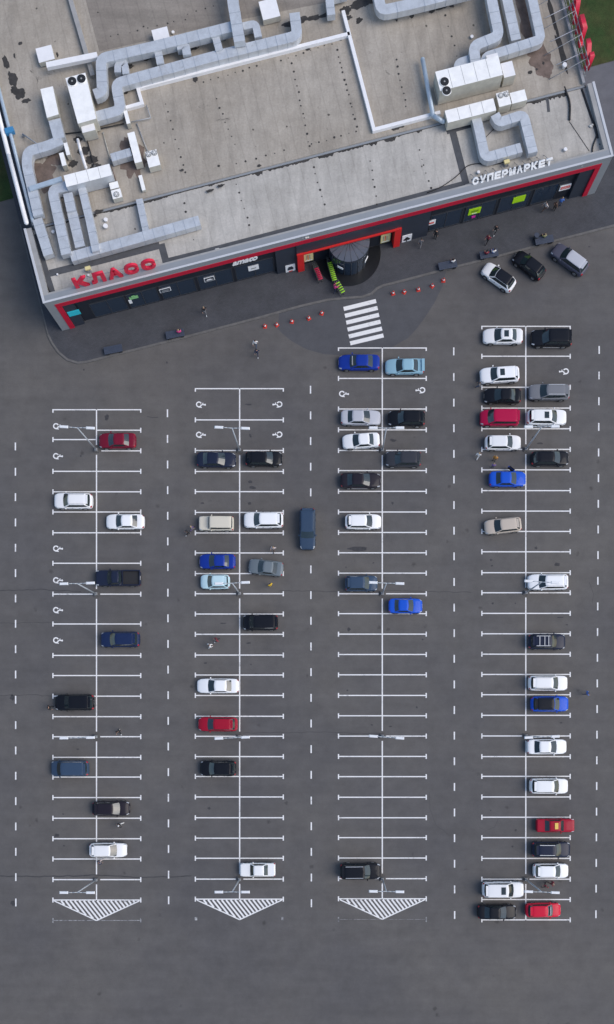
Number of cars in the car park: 59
